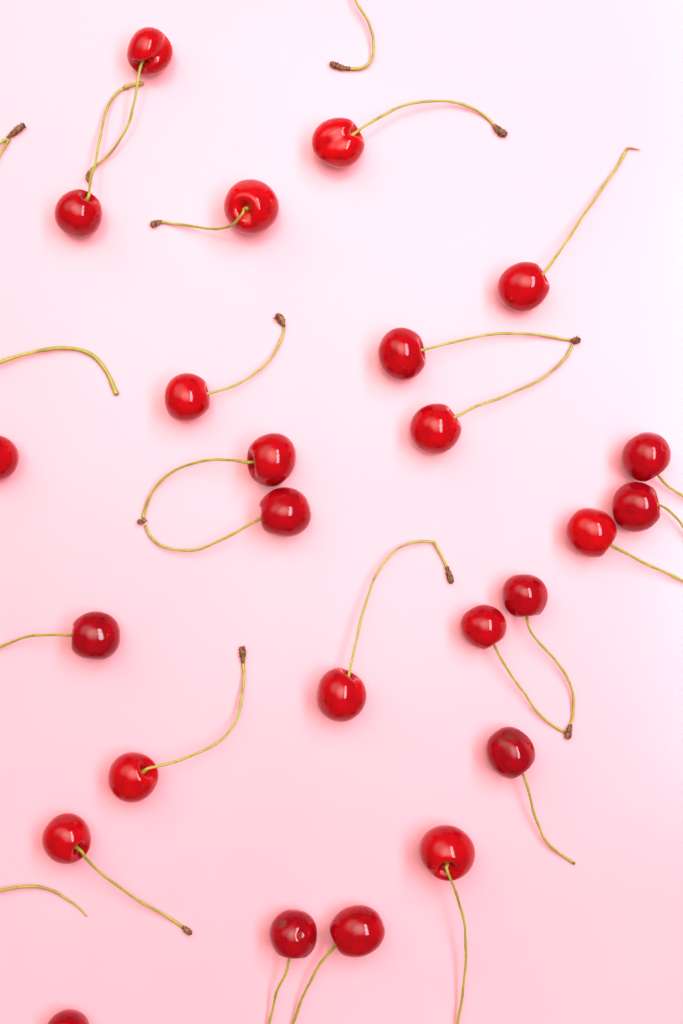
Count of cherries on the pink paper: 25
